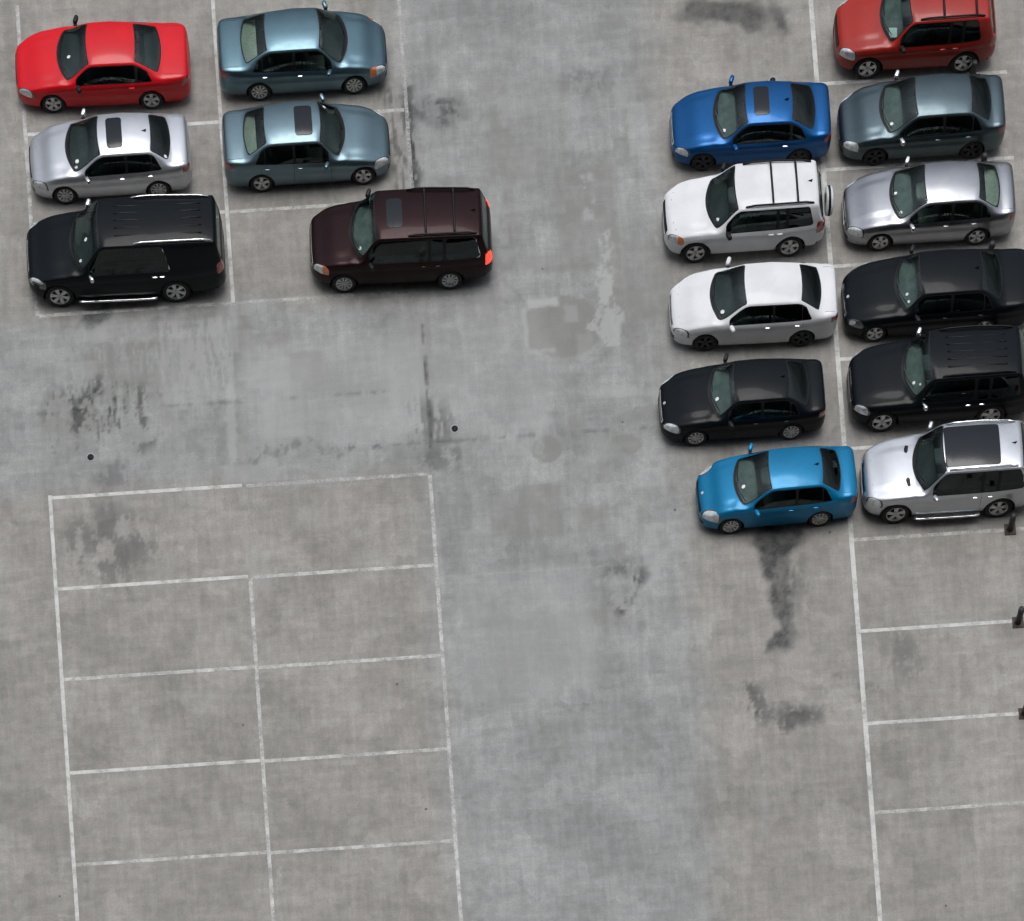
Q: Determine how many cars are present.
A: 17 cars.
